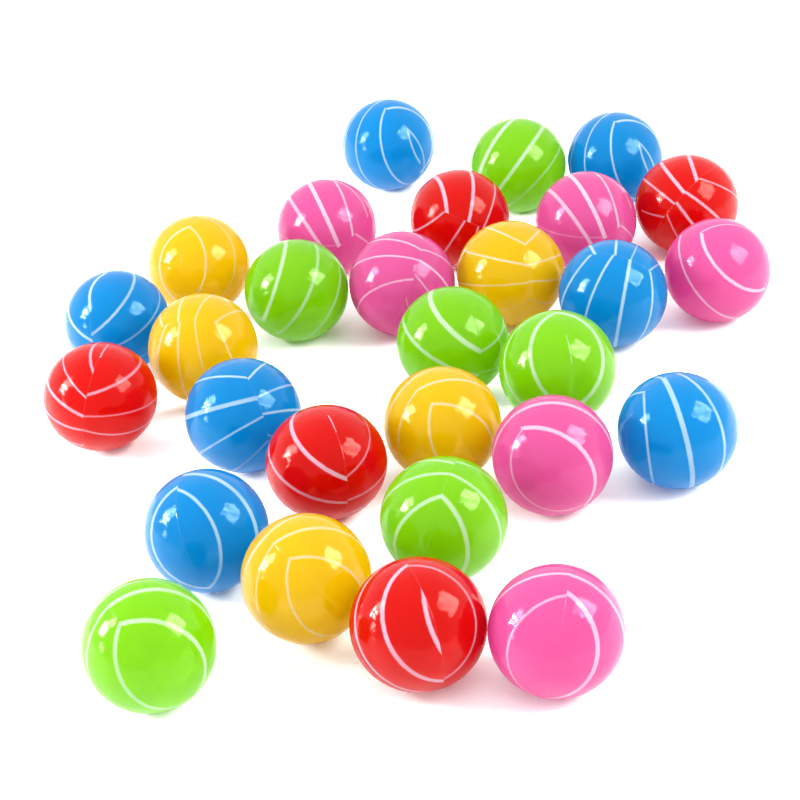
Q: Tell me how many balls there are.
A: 29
